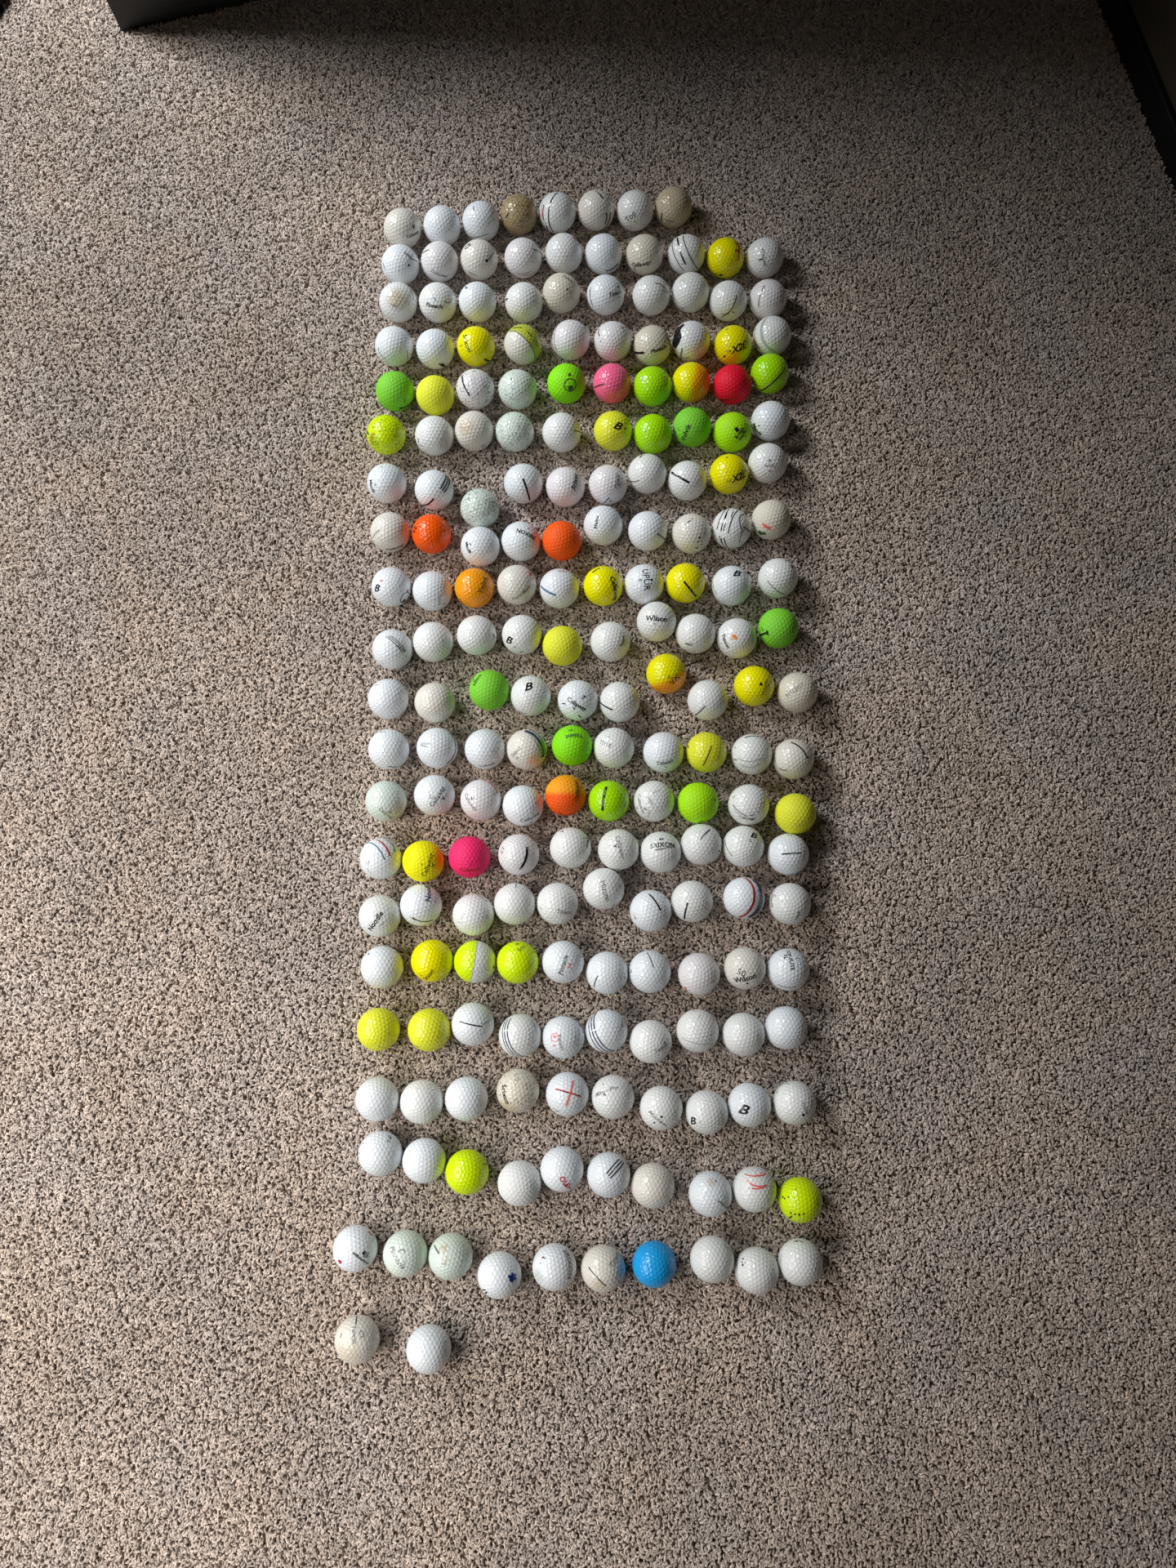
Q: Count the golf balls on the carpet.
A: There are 200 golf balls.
